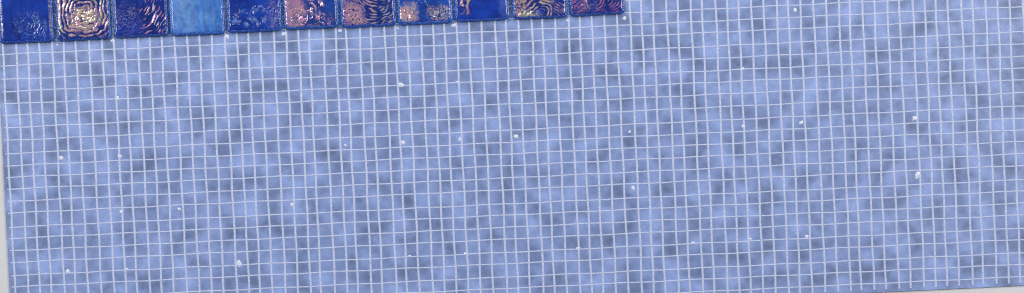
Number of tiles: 11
